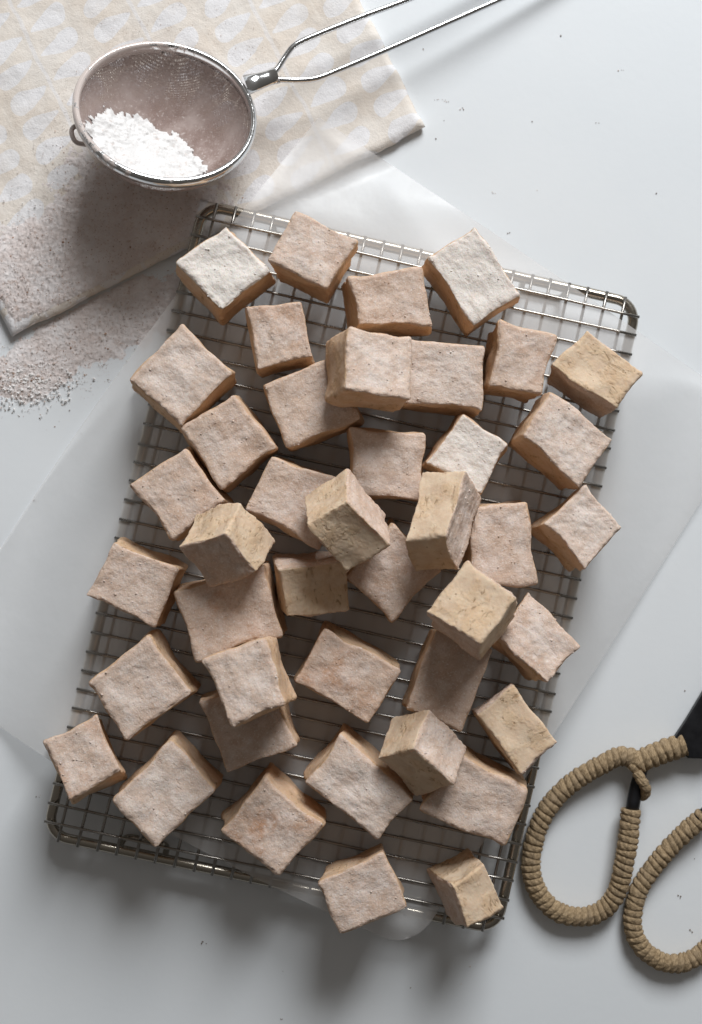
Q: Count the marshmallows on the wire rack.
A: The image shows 42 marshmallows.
